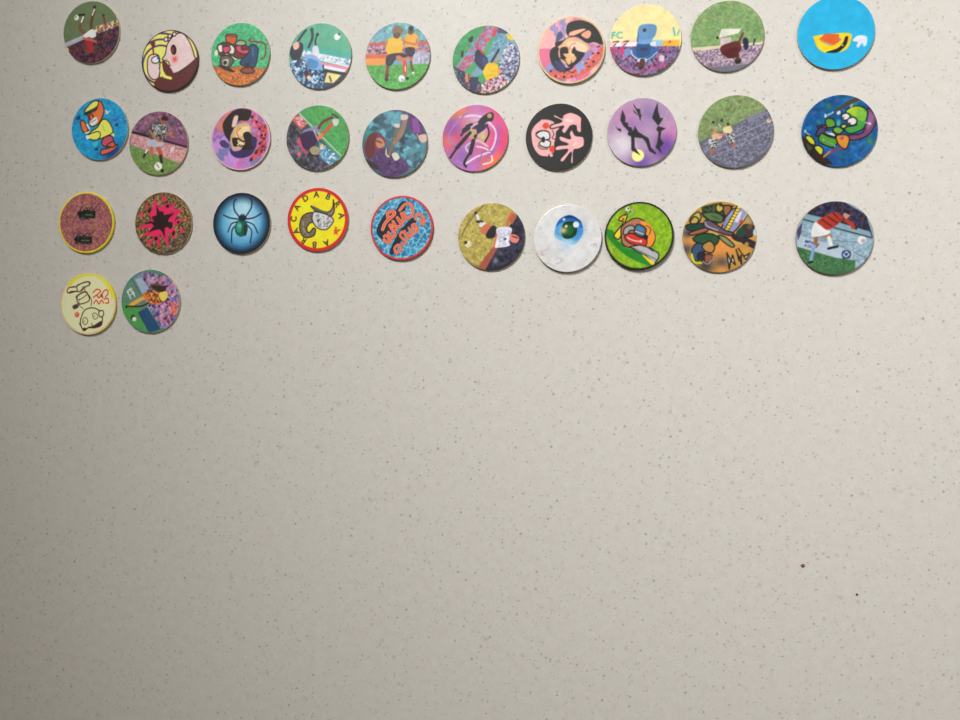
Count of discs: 32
